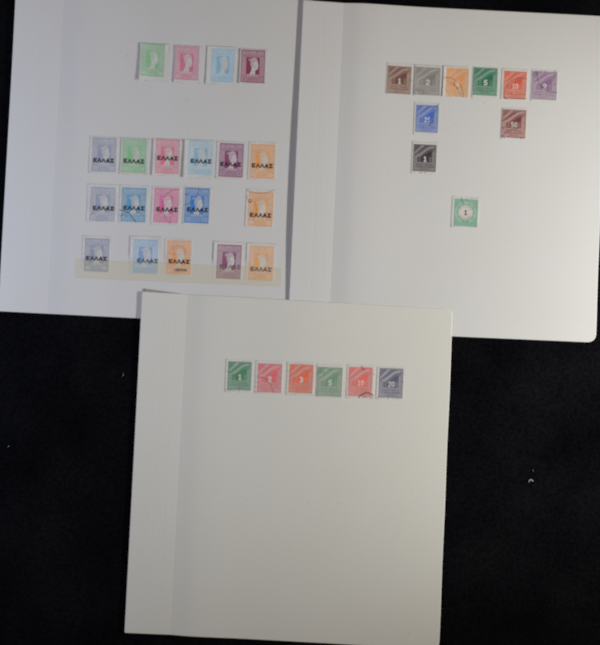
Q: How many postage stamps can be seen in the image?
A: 36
